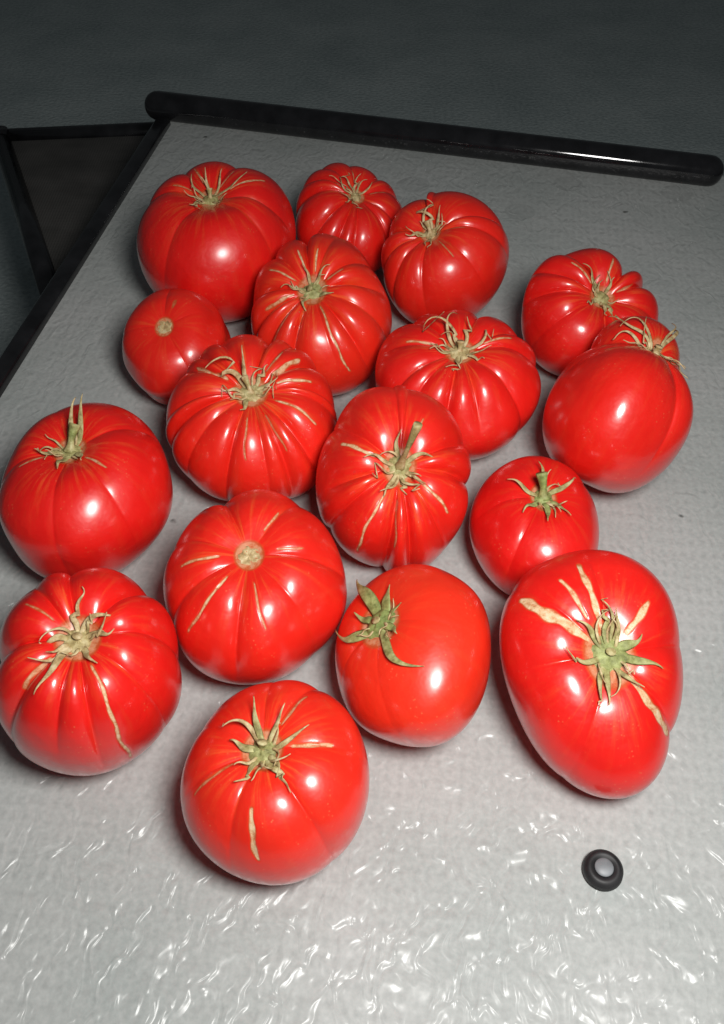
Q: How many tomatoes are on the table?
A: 17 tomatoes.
